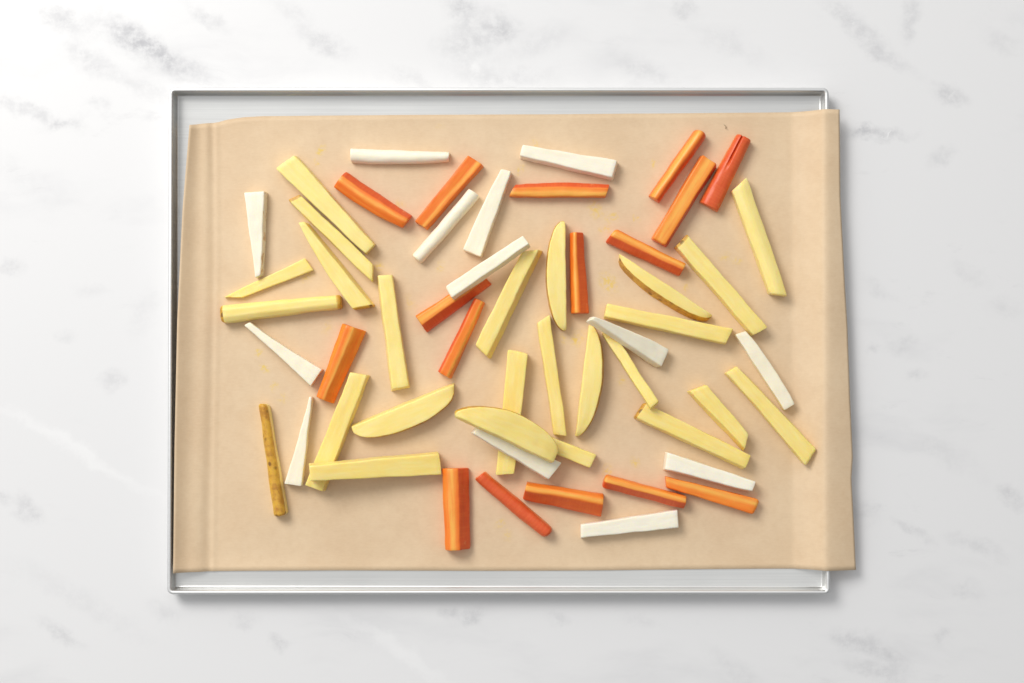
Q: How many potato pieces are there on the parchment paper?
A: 25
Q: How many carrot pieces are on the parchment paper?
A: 16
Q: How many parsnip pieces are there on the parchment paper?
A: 13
